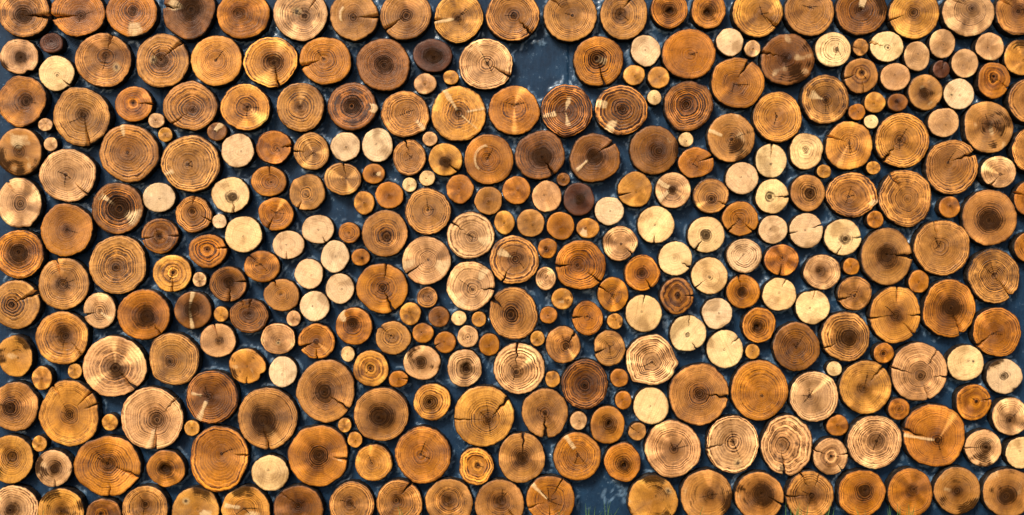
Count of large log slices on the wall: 137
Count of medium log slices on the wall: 127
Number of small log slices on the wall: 73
